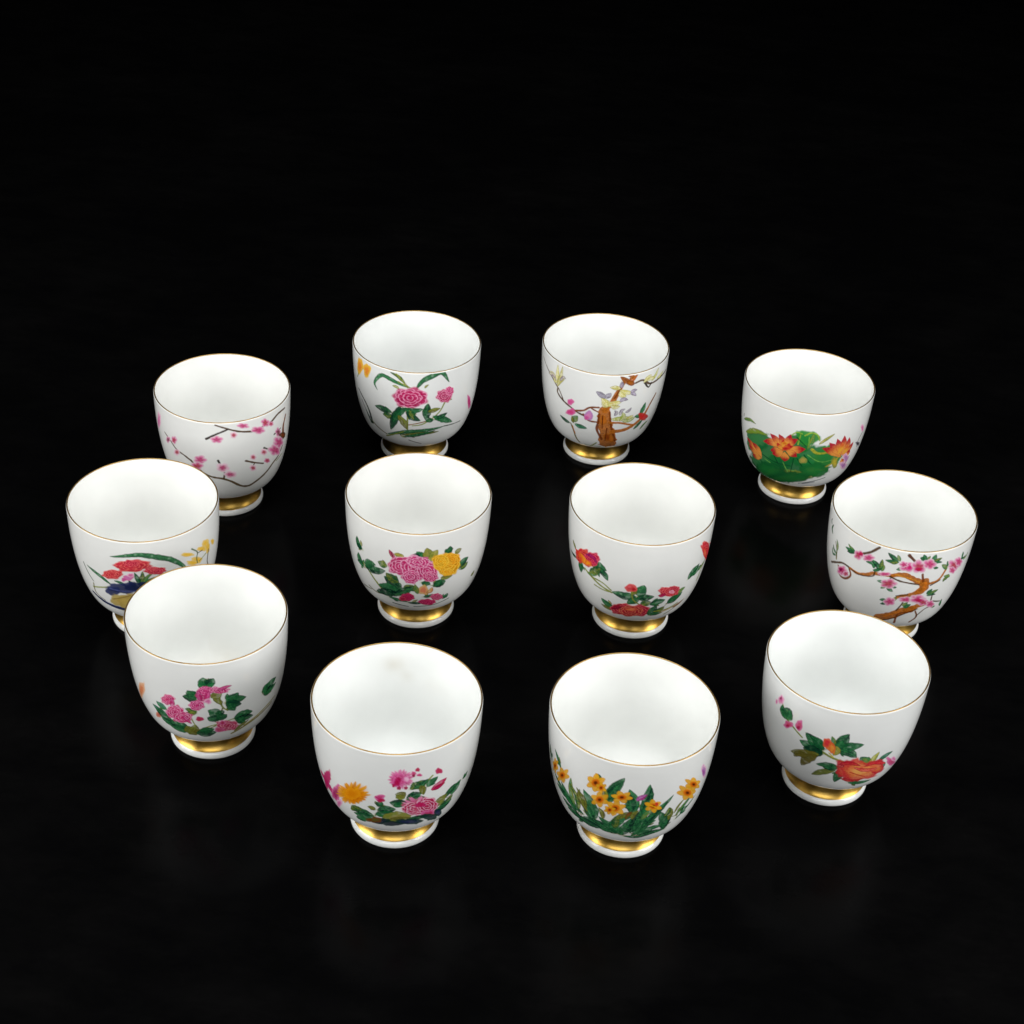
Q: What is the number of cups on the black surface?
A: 12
